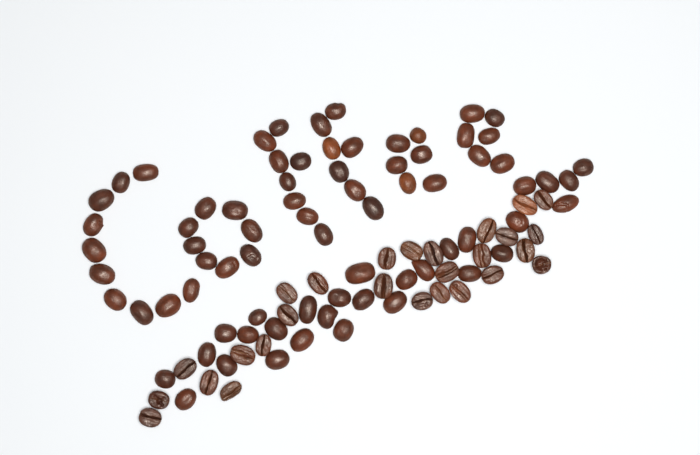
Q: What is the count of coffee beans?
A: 101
